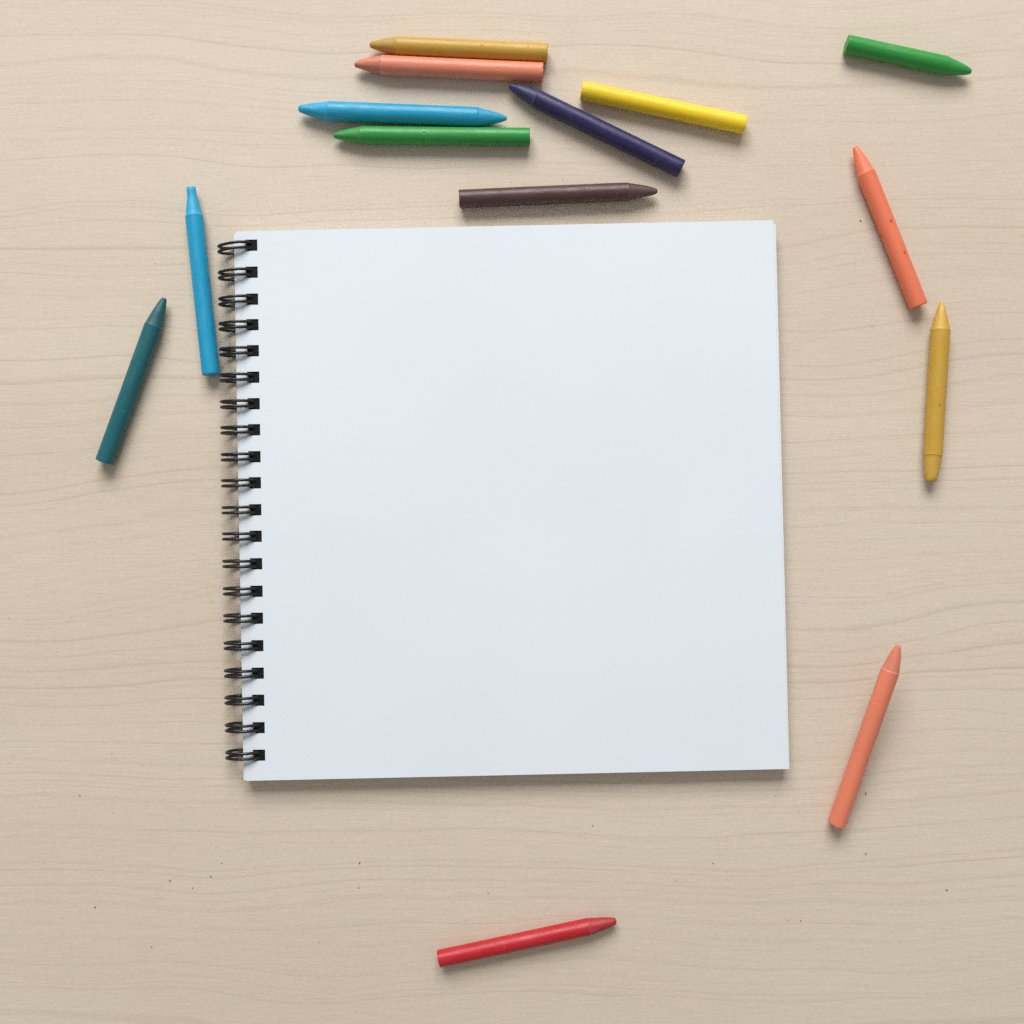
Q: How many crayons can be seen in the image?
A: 14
